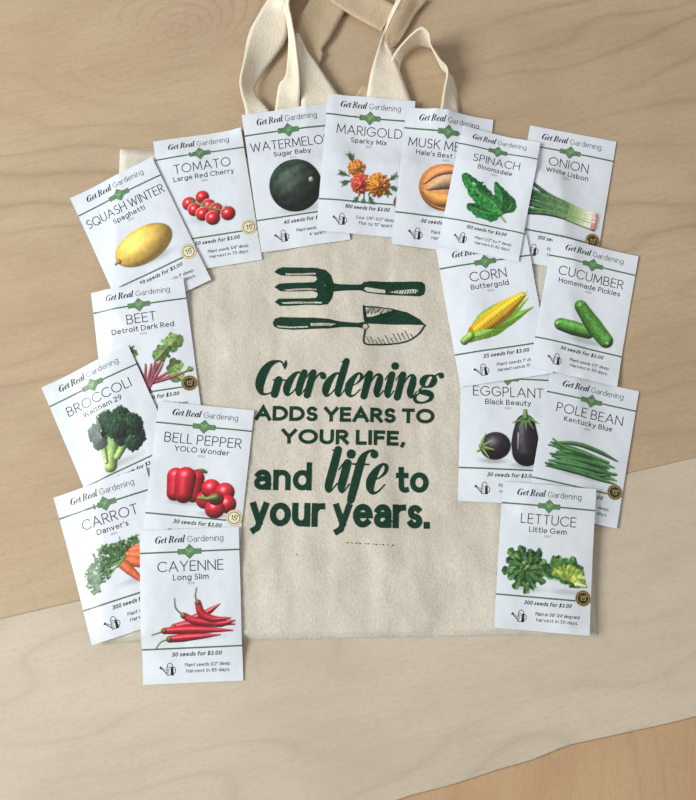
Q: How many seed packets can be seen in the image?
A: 17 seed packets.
